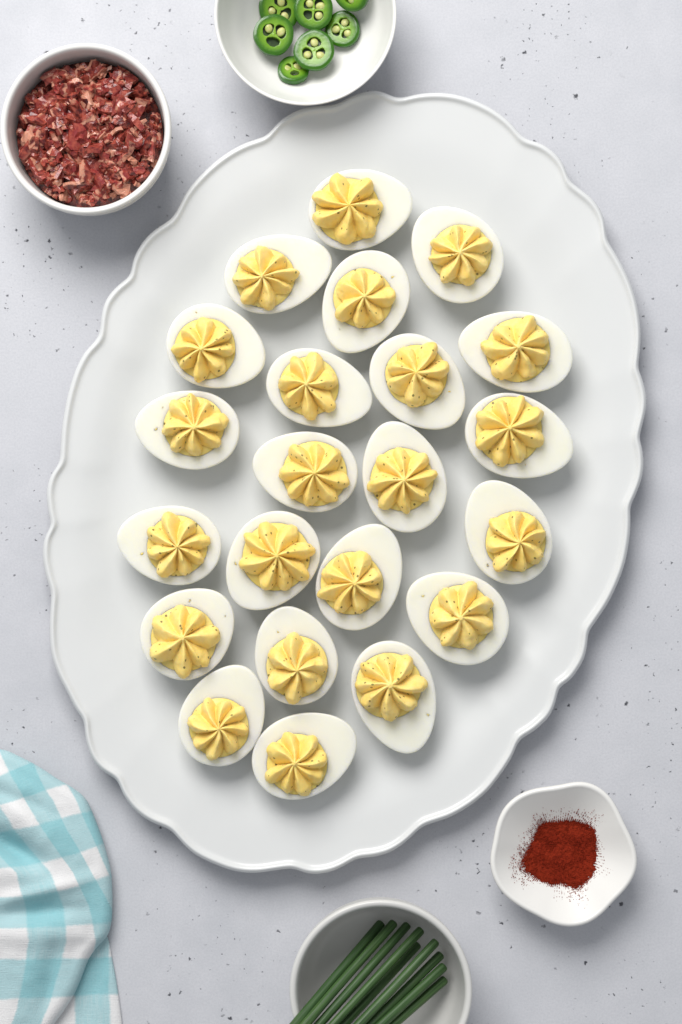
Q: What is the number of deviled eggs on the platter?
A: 22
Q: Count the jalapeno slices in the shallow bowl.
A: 7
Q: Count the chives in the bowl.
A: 9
